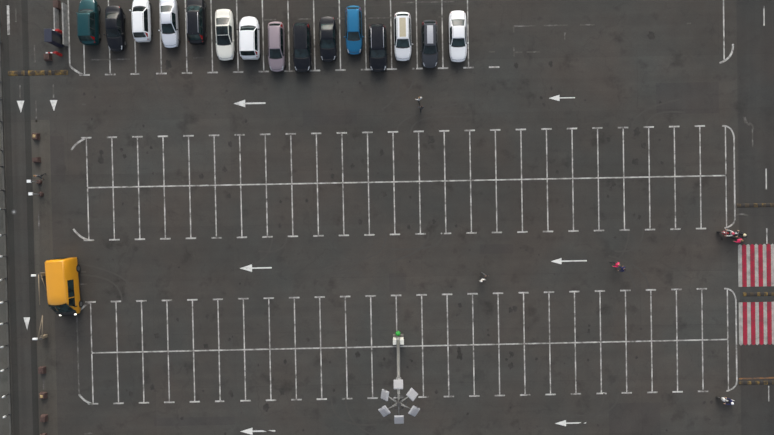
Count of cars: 15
